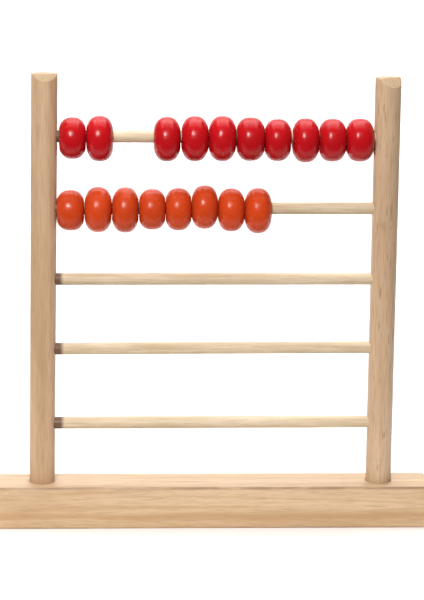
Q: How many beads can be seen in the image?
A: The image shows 18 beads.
